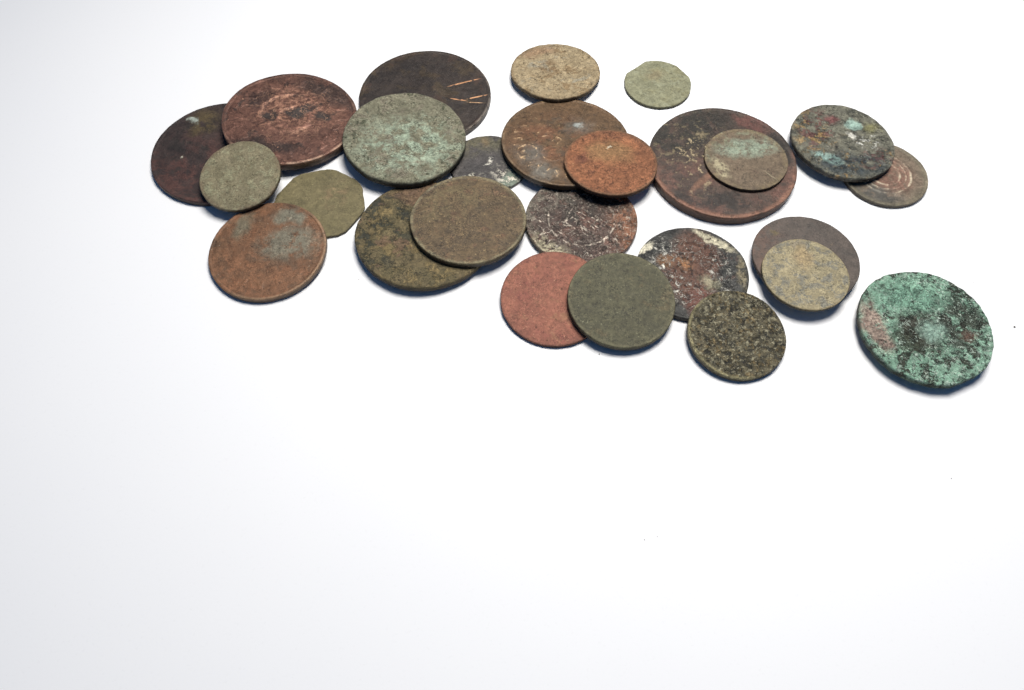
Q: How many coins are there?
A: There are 26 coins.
